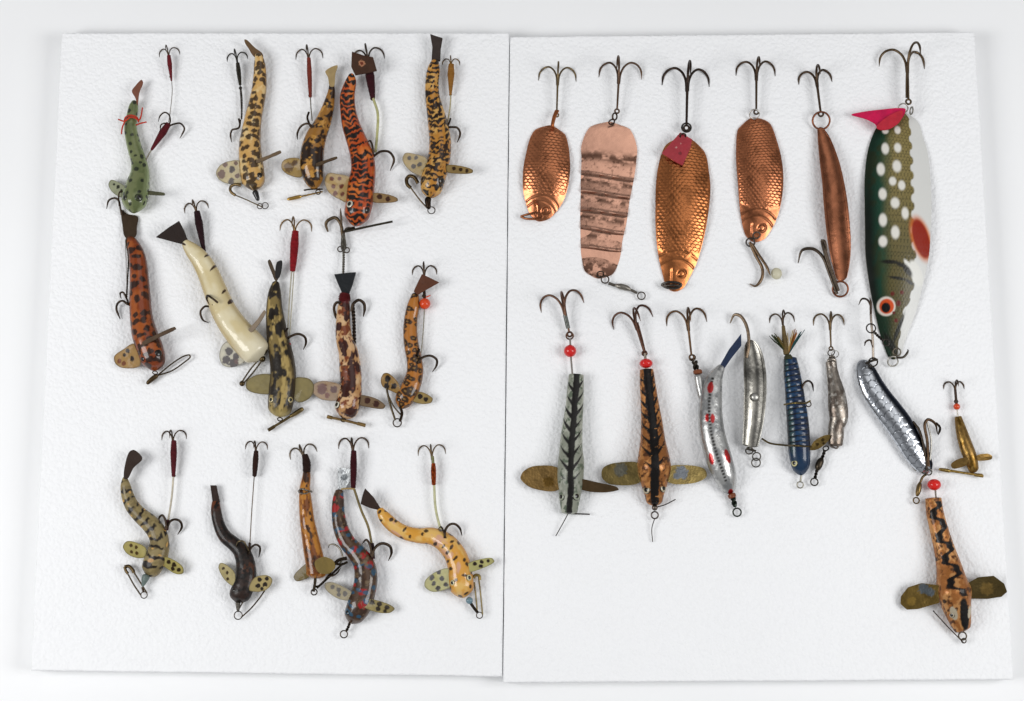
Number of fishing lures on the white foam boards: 30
